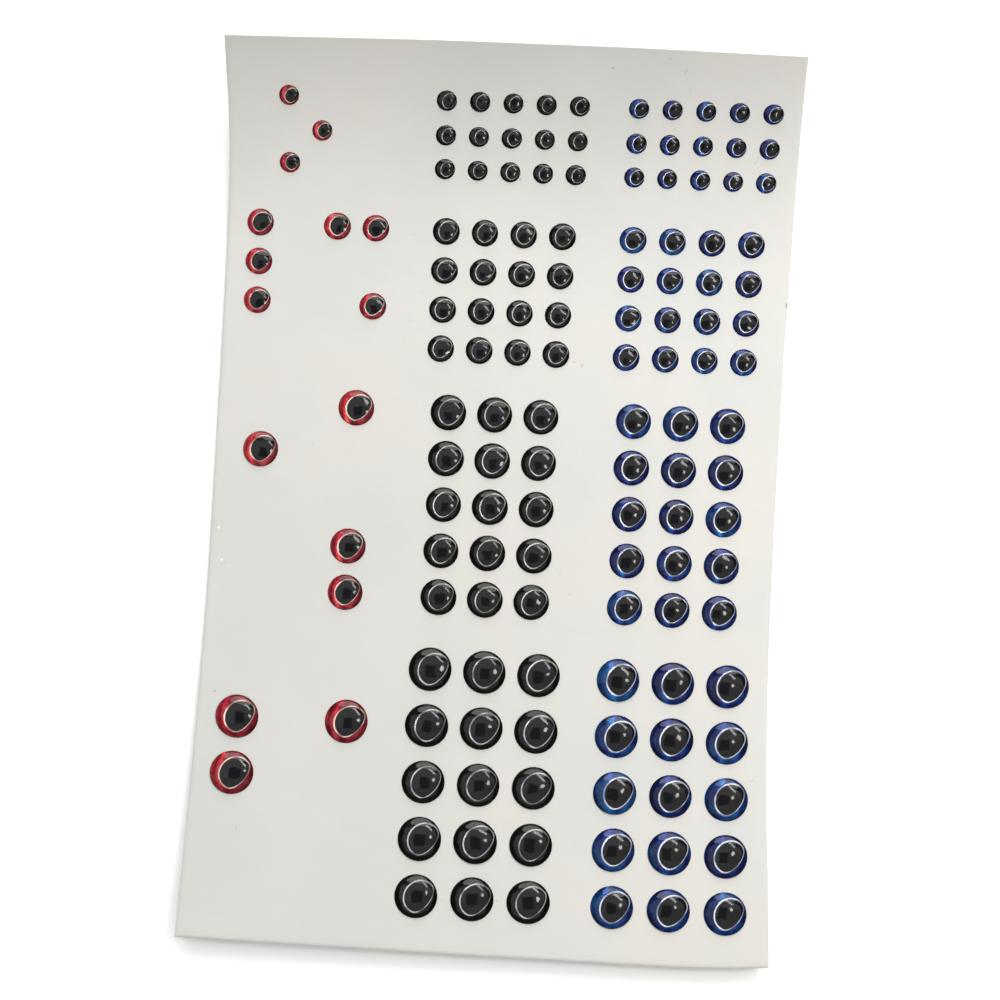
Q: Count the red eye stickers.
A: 16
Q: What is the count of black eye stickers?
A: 61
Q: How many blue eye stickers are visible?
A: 61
